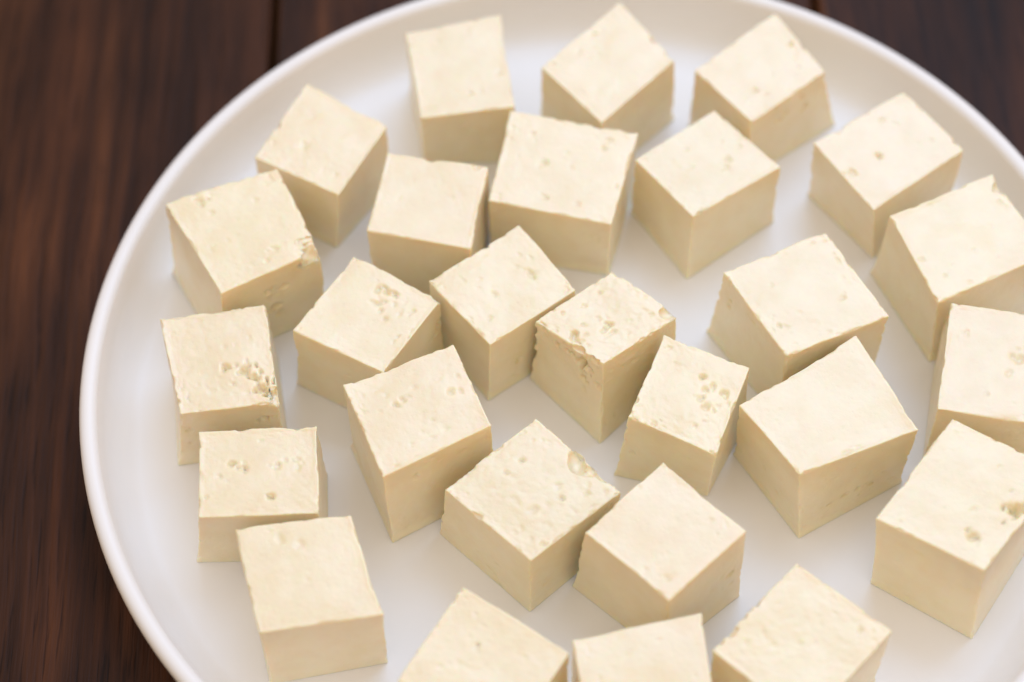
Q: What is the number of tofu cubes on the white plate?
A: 27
